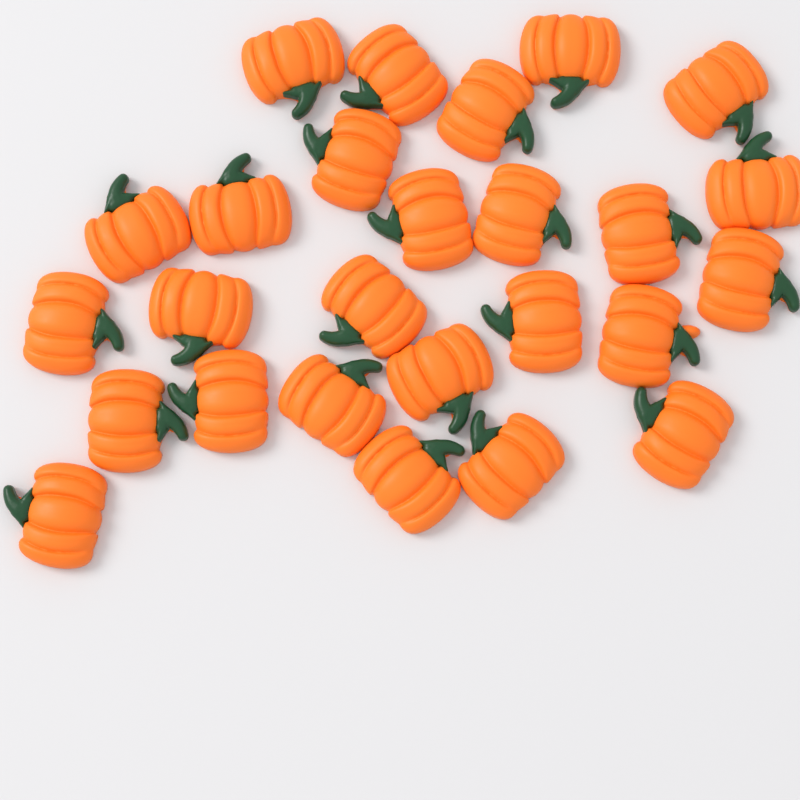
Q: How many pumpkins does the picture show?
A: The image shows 26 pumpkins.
